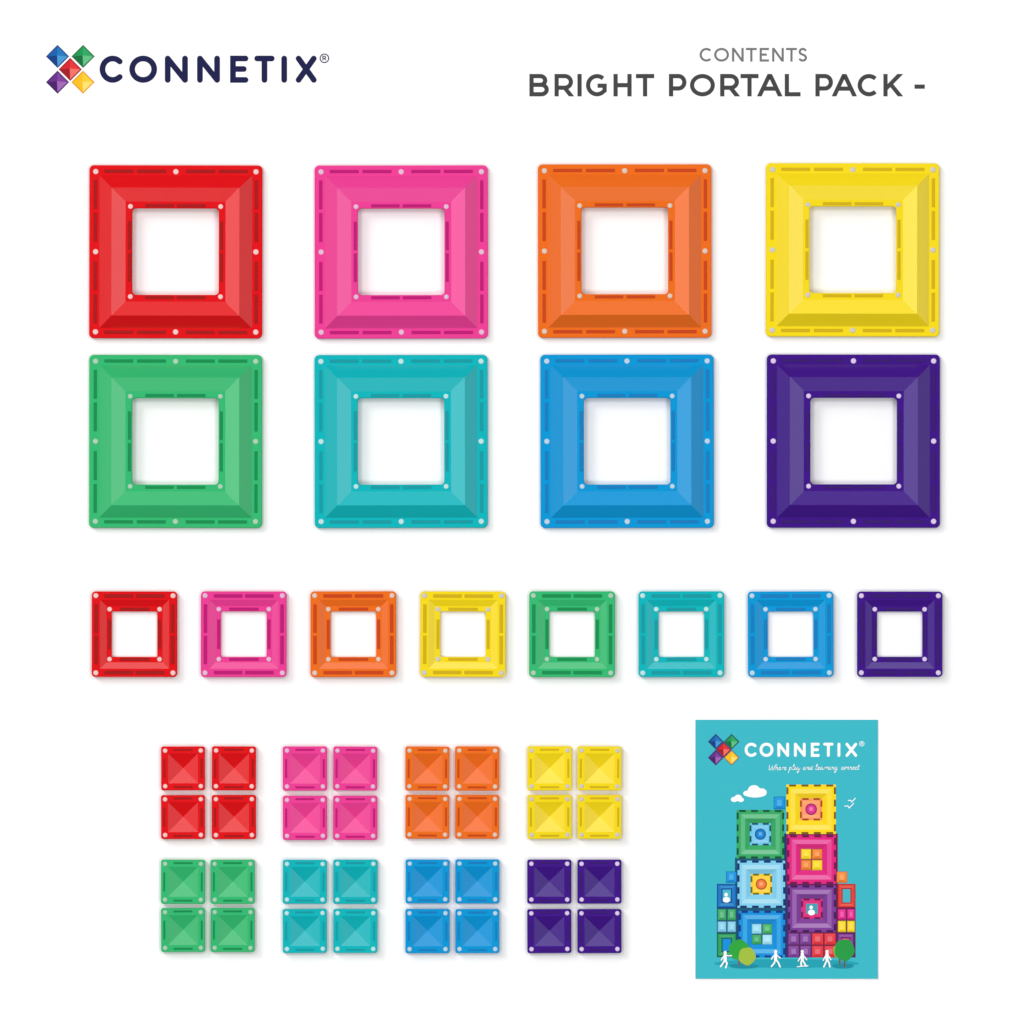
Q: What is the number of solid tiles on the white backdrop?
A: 32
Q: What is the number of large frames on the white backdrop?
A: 8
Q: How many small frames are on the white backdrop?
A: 8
